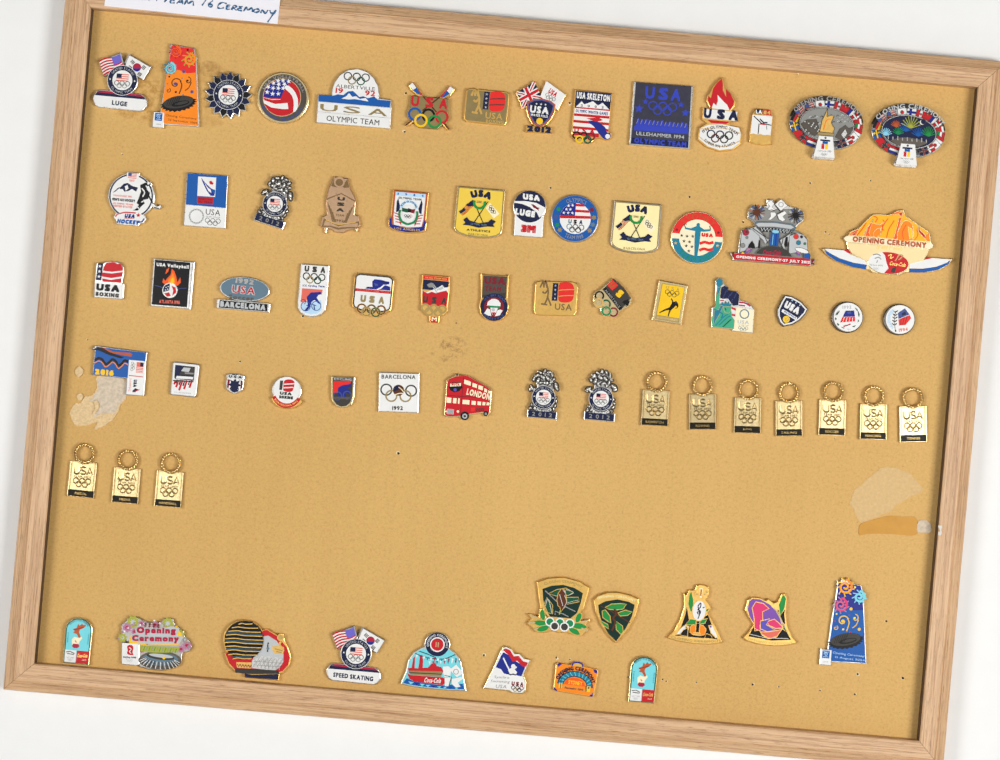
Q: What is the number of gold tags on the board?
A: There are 10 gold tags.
